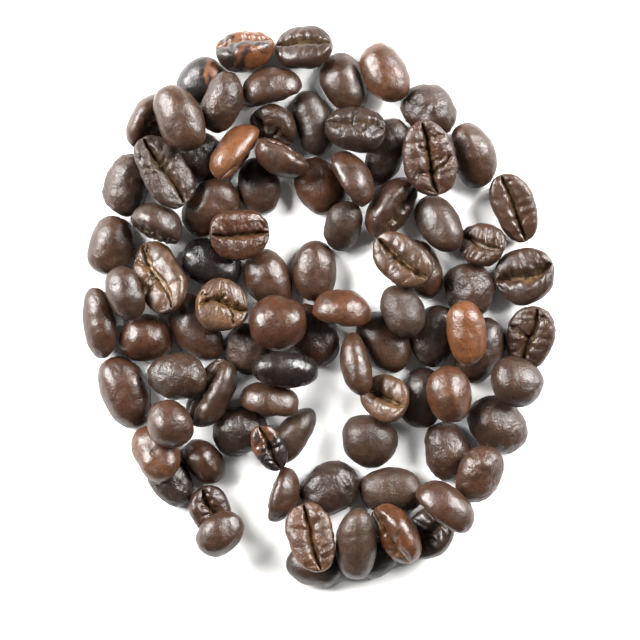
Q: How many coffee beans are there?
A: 89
